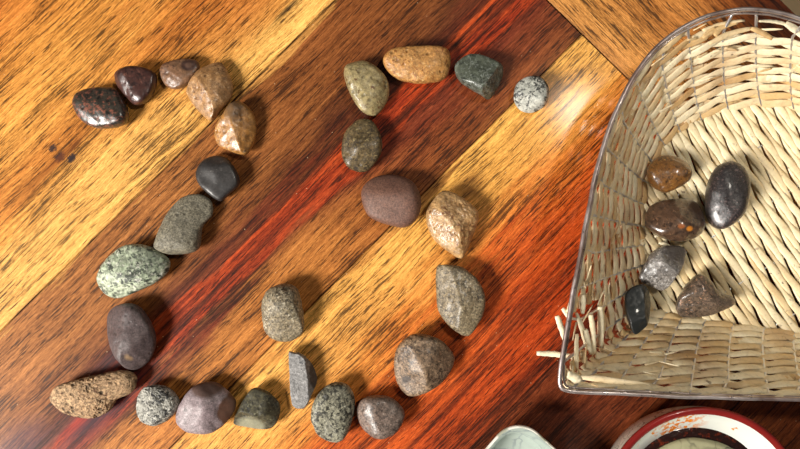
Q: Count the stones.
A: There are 32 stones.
